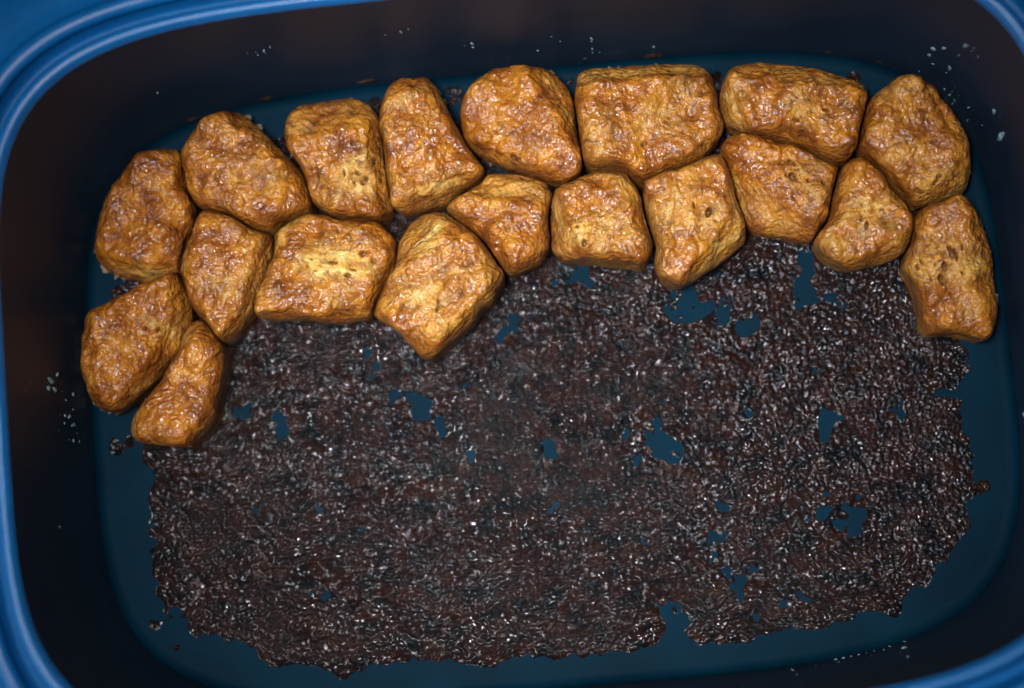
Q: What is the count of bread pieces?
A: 19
